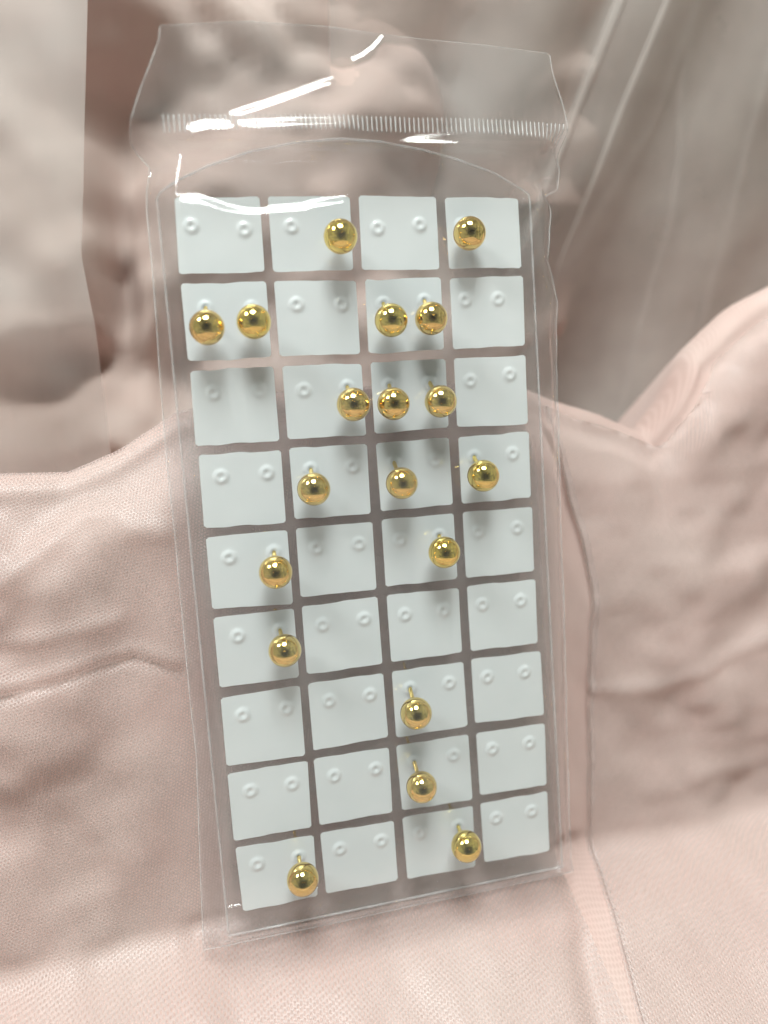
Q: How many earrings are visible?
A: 19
